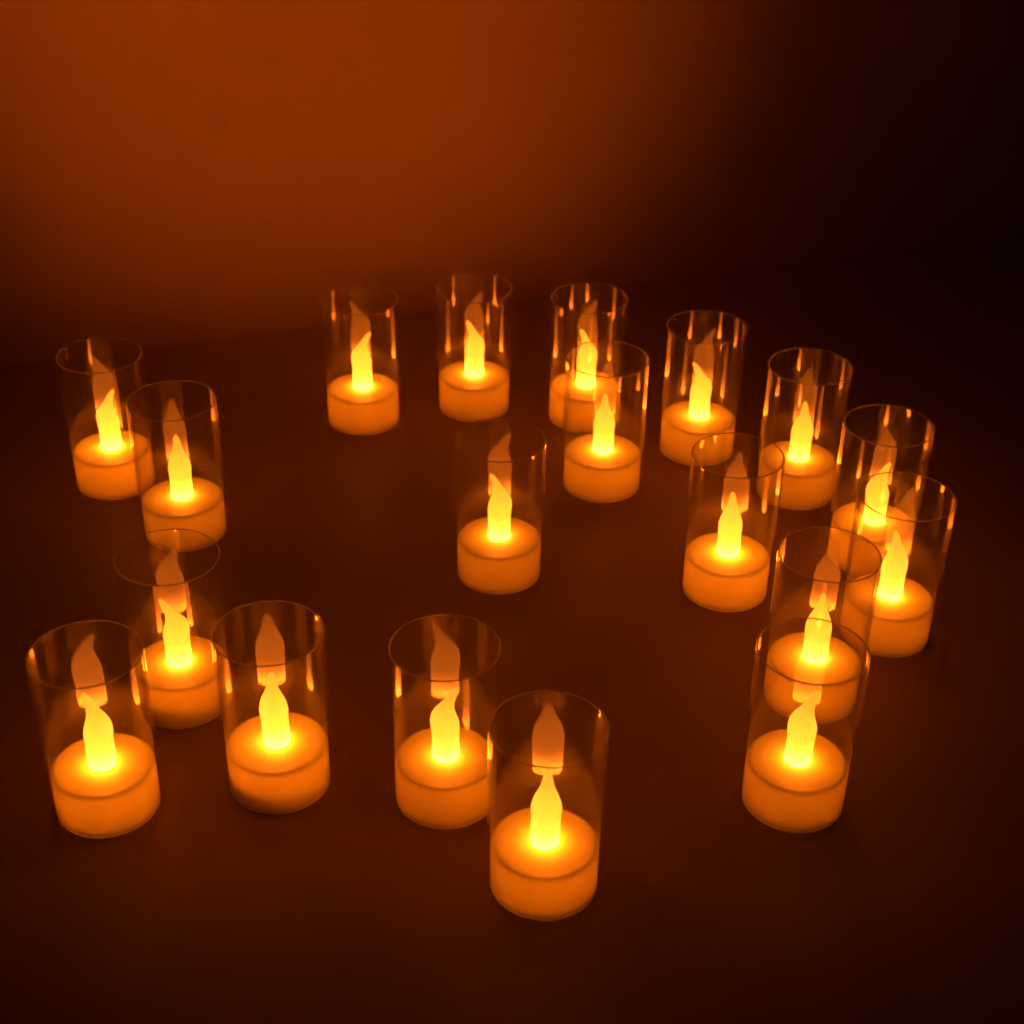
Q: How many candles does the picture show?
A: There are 19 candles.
